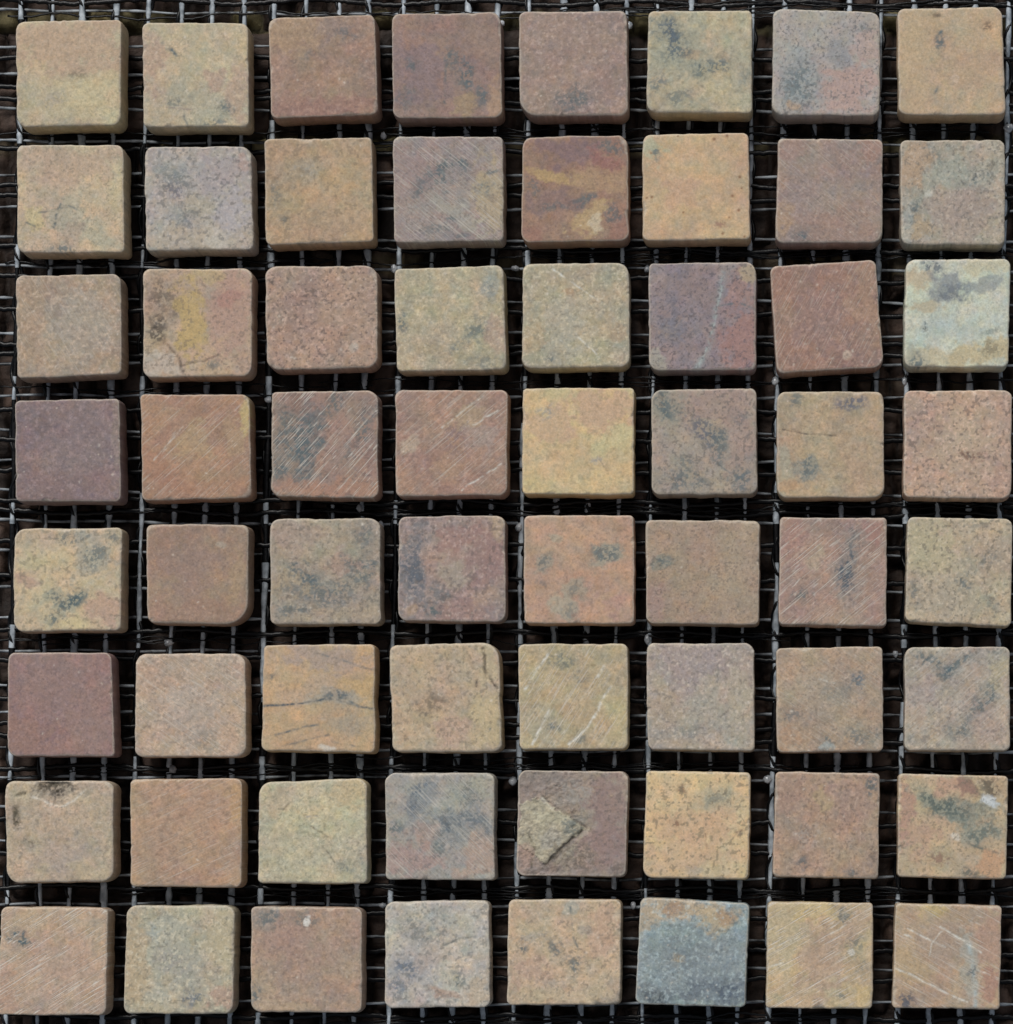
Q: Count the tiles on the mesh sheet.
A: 64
